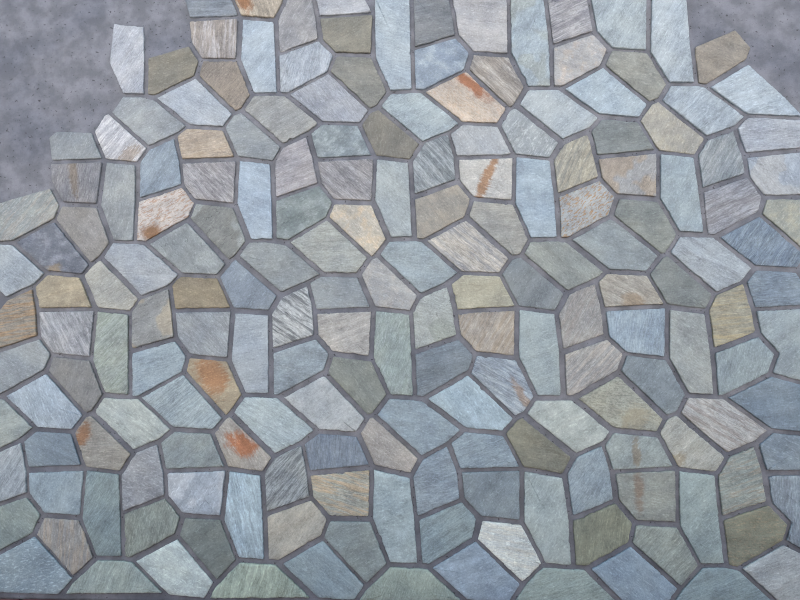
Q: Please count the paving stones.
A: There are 186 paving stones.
